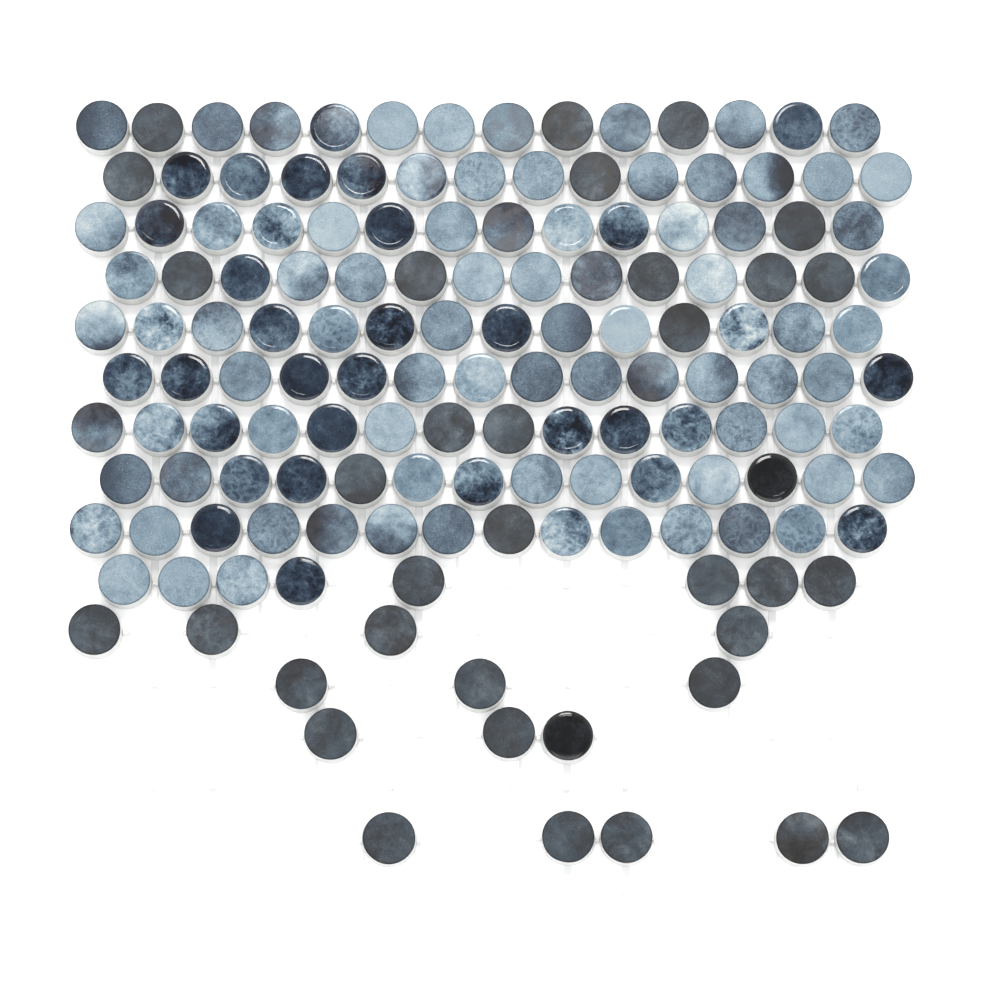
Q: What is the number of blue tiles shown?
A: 113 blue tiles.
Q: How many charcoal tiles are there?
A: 36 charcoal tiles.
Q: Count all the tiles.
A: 149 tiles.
